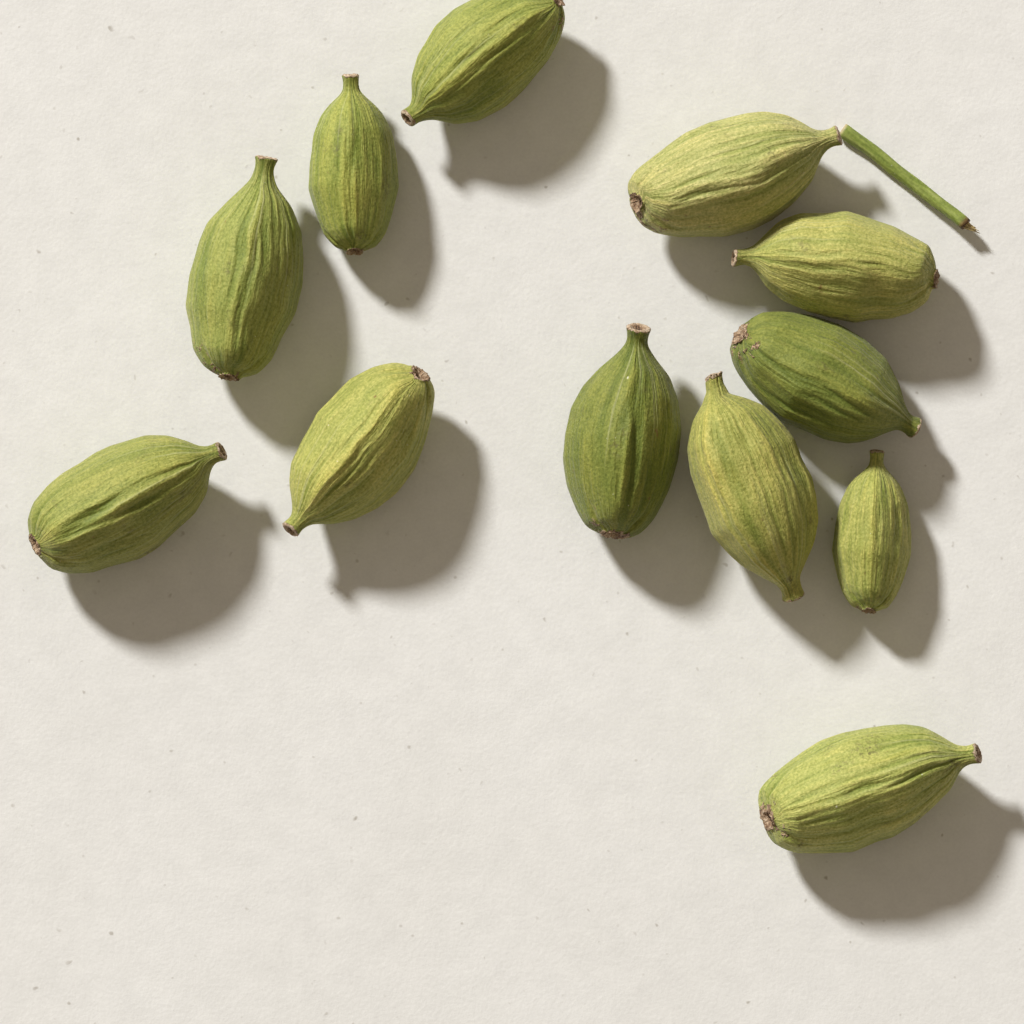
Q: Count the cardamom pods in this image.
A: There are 12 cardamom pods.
